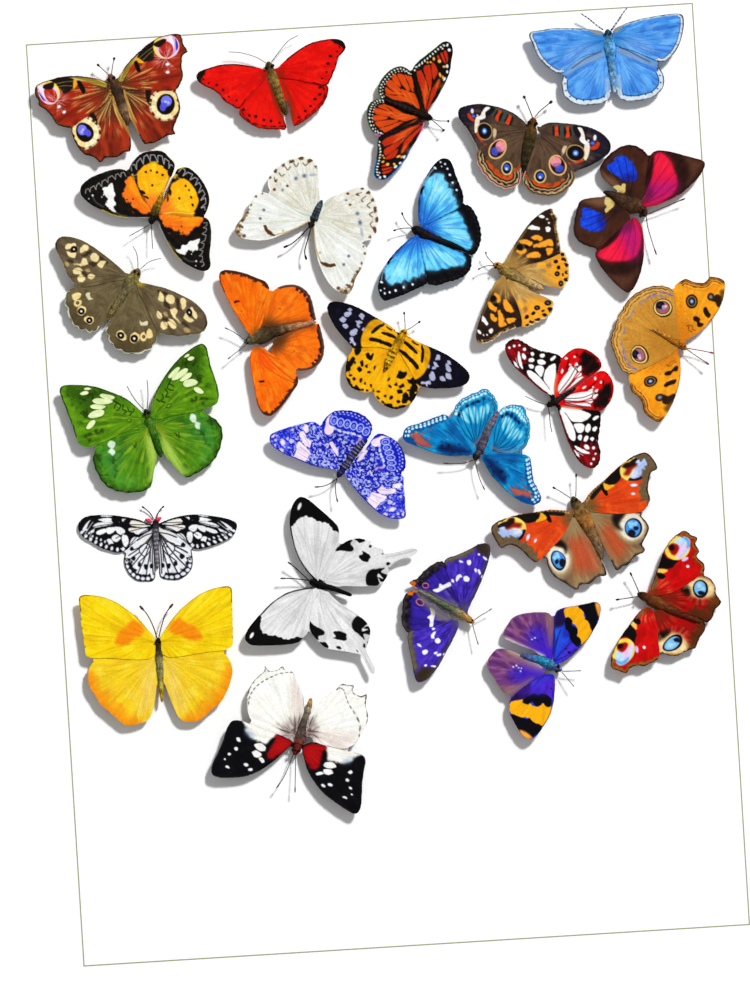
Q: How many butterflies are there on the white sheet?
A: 26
